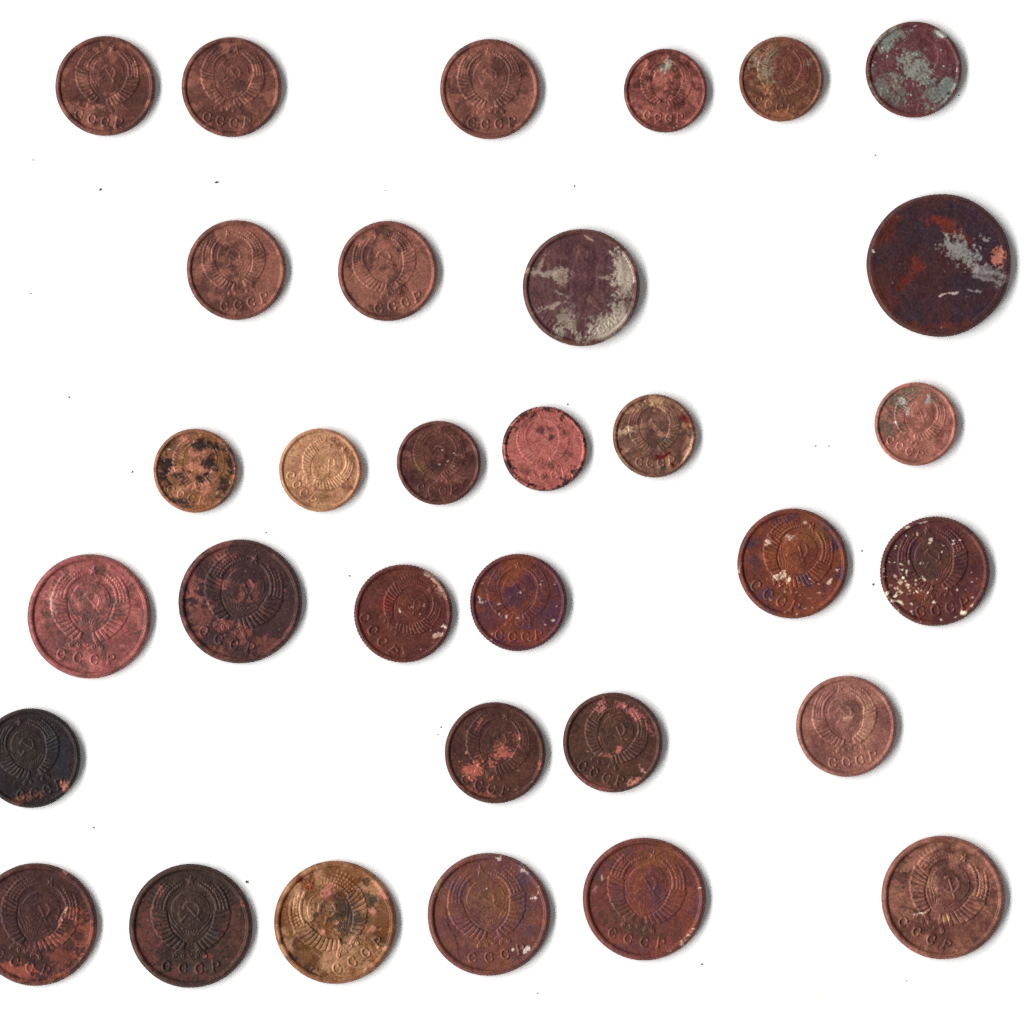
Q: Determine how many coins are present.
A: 32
